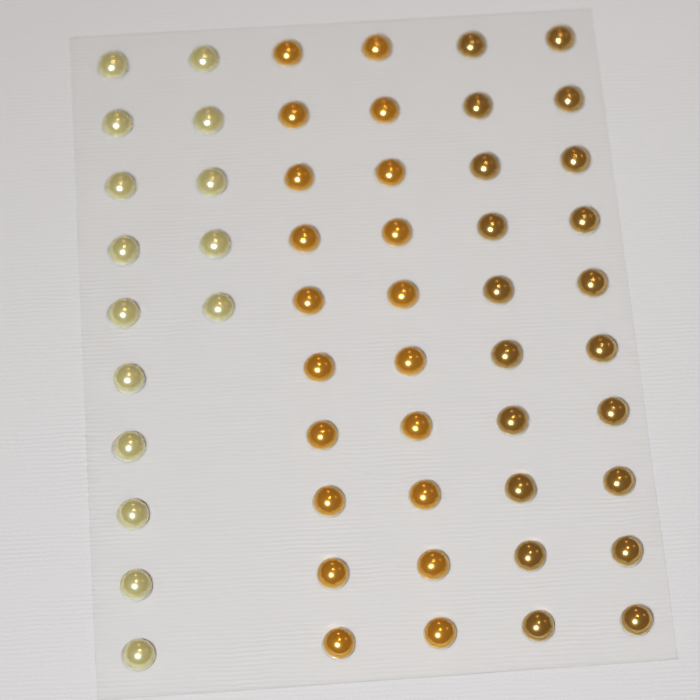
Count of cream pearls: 15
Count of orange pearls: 20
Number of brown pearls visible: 20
